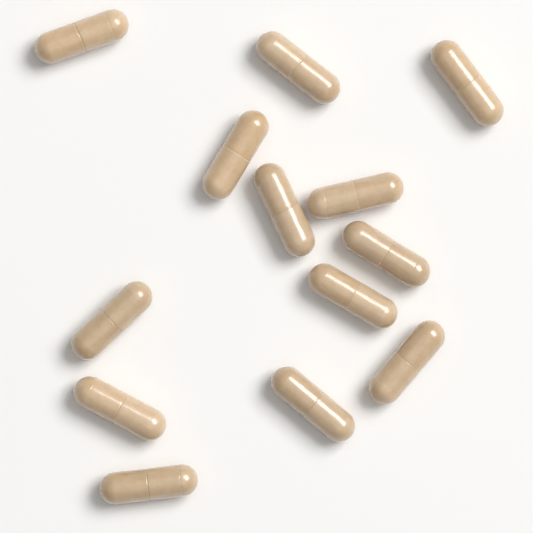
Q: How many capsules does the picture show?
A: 13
